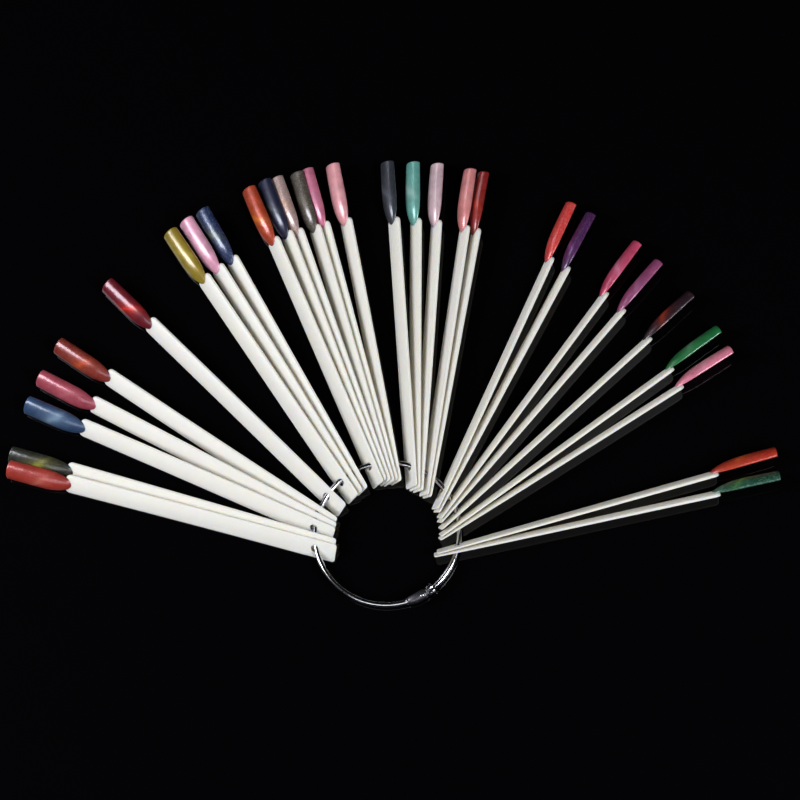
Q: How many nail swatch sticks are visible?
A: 29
